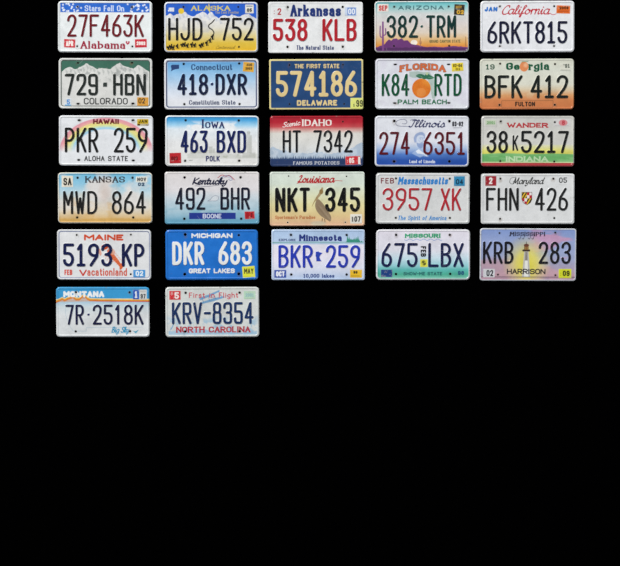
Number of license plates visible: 27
